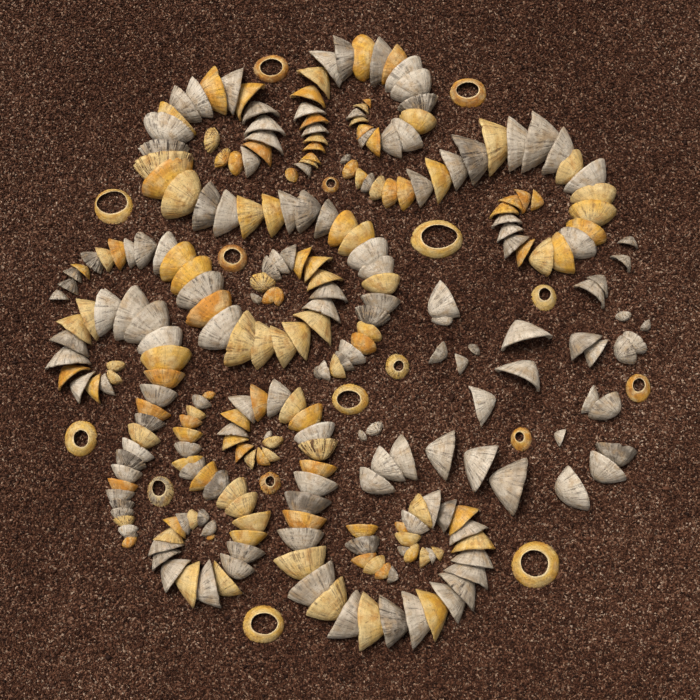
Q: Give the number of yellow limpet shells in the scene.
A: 127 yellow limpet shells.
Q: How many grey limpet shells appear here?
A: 150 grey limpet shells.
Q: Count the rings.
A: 16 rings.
